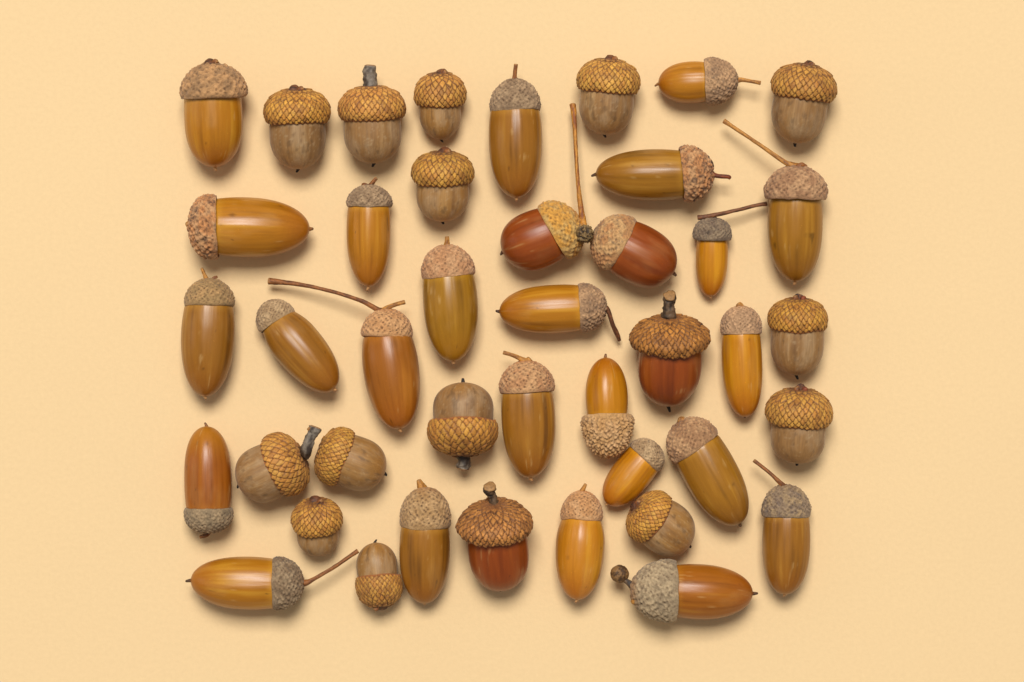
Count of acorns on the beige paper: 42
